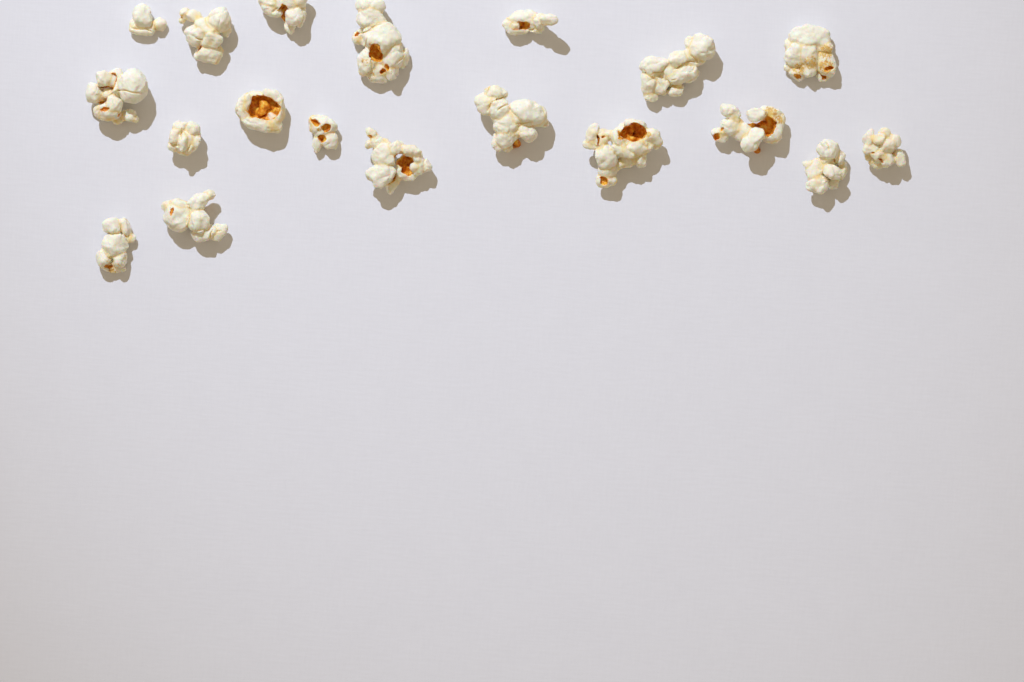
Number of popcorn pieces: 19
